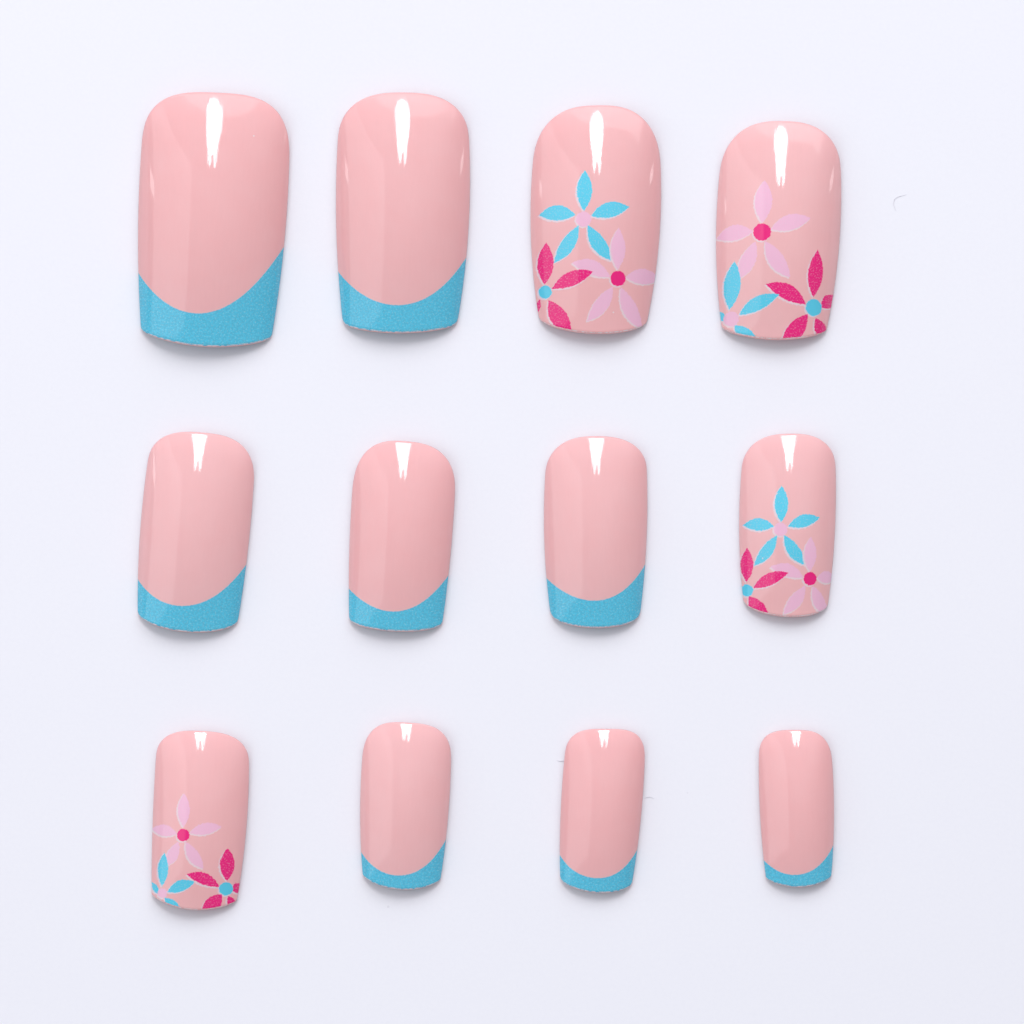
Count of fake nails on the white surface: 12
